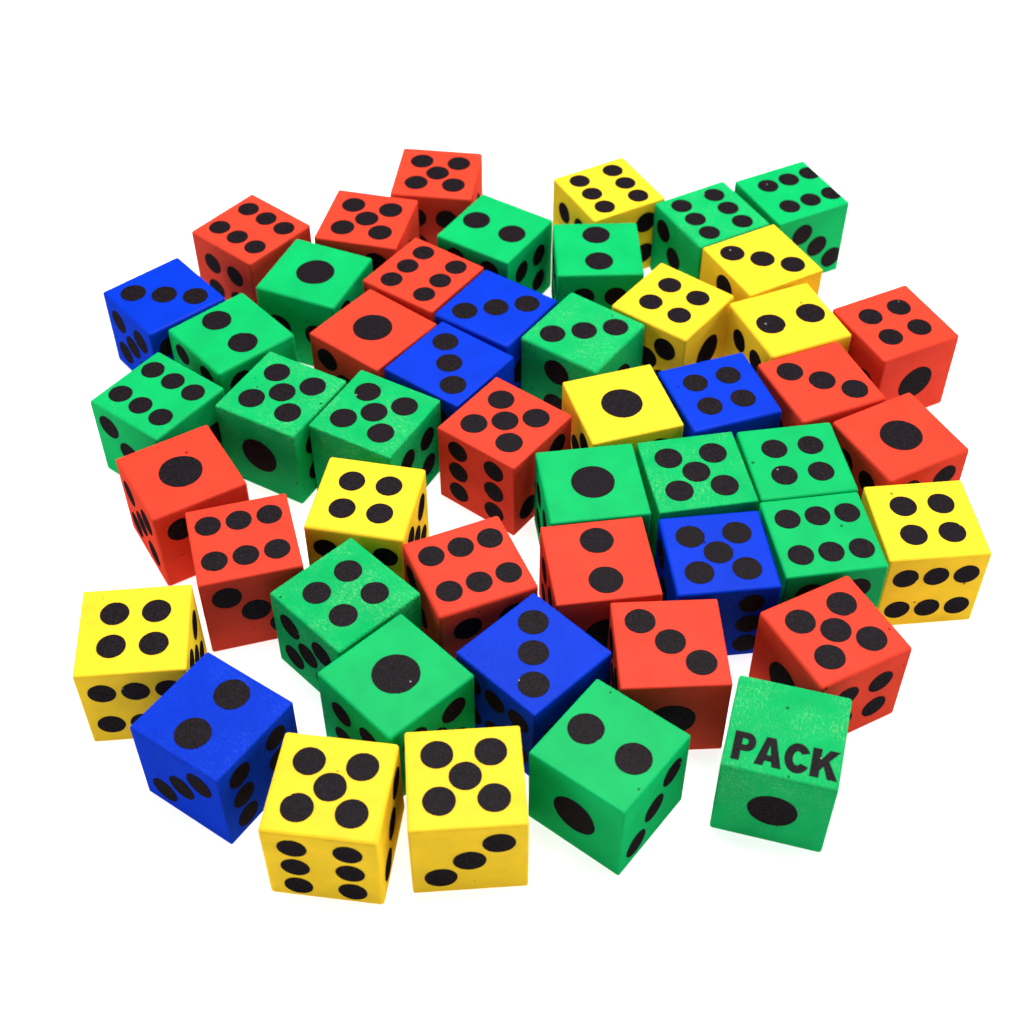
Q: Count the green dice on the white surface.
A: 18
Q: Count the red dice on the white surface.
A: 15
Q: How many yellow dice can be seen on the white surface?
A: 10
